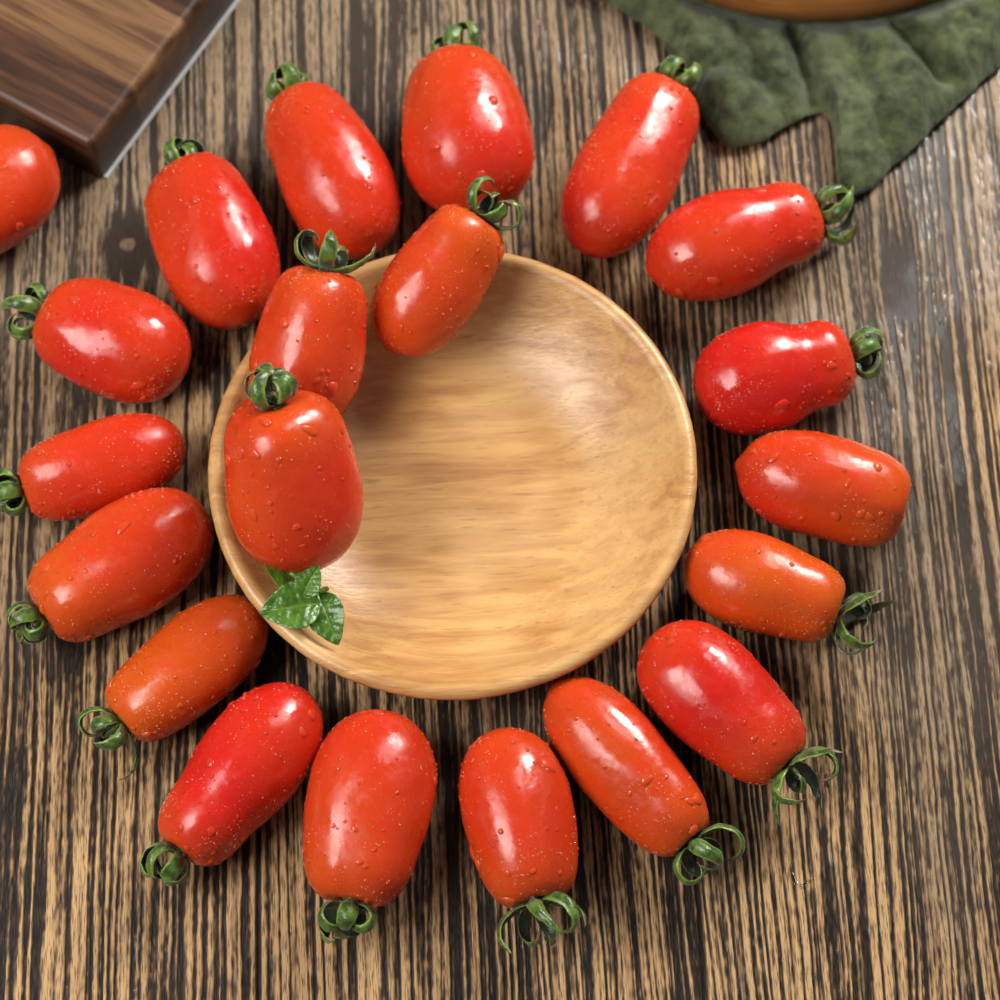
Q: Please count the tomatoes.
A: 21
